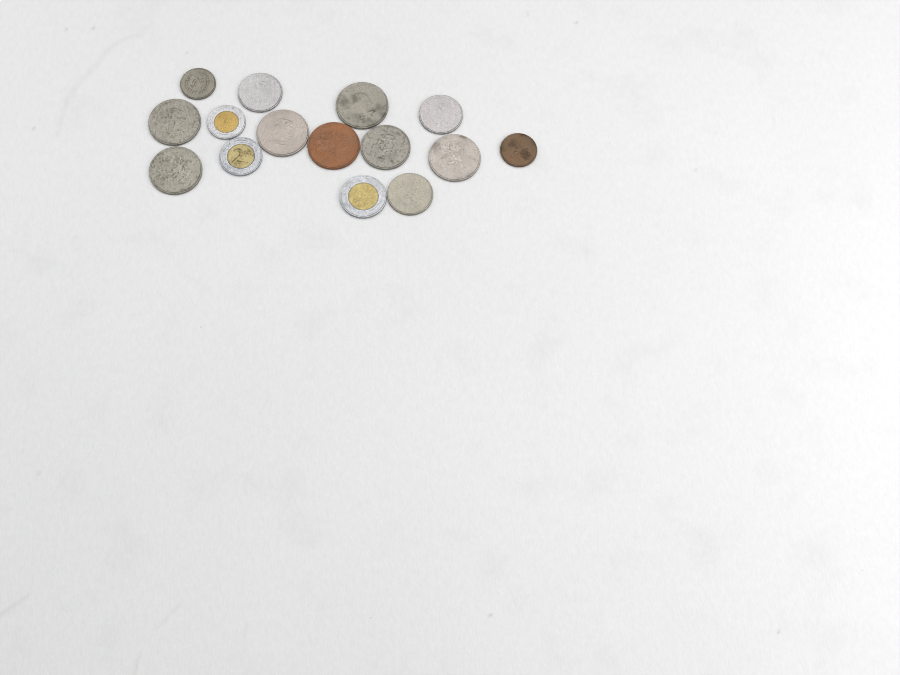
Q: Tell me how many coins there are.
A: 15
